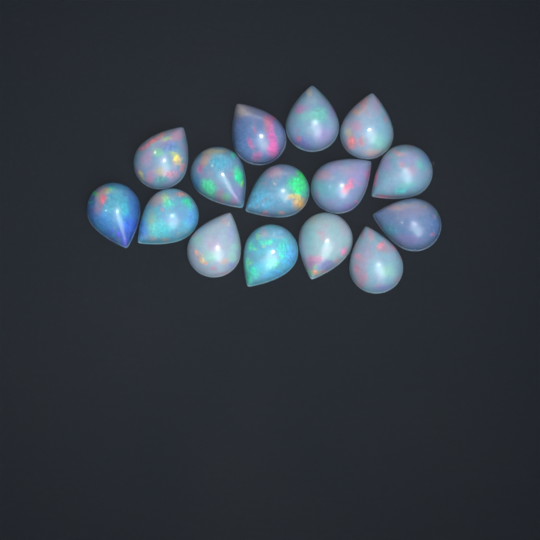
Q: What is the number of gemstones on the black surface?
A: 15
